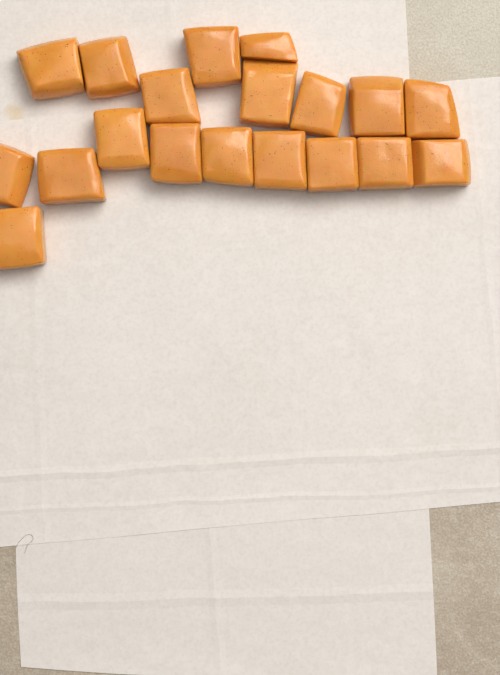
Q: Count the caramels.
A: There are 19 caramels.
